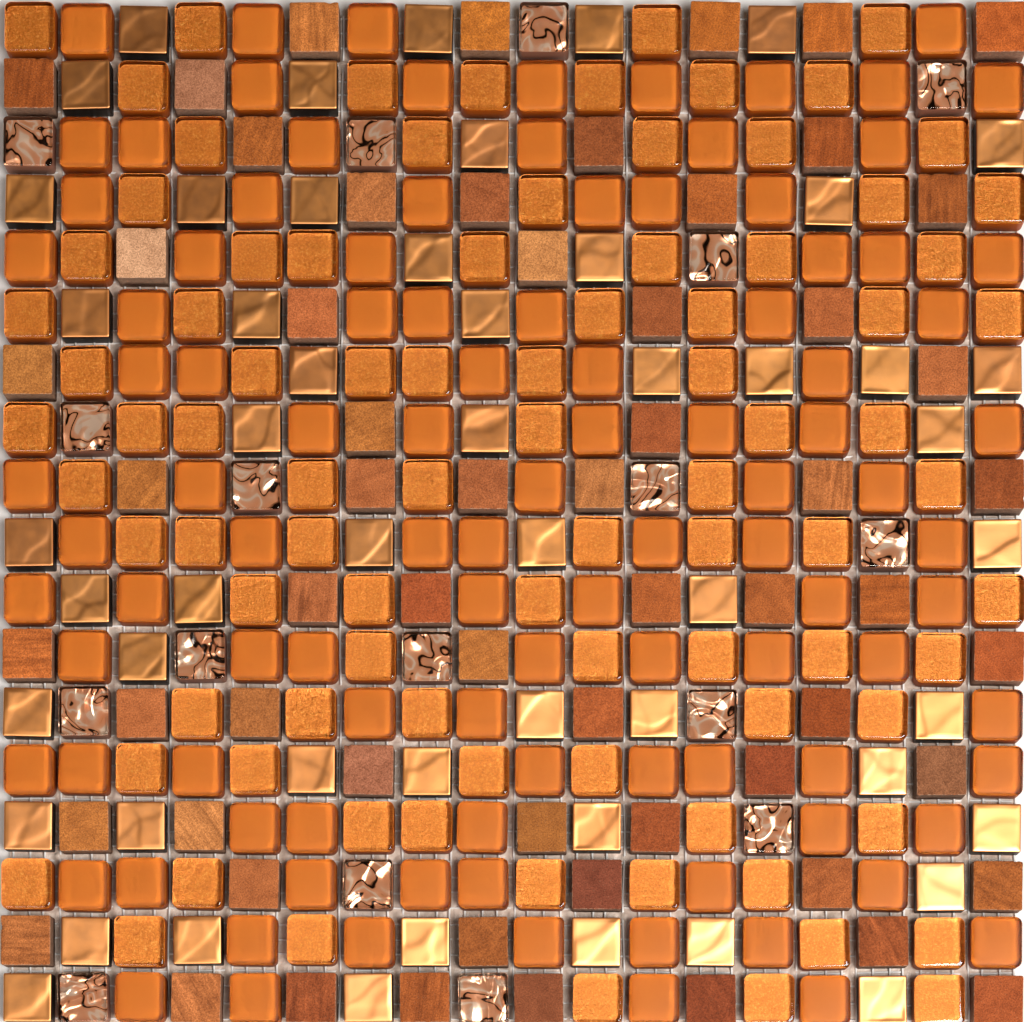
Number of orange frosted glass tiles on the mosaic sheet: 104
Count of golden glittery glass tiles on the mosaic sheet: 89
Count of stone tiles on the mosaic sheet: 61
